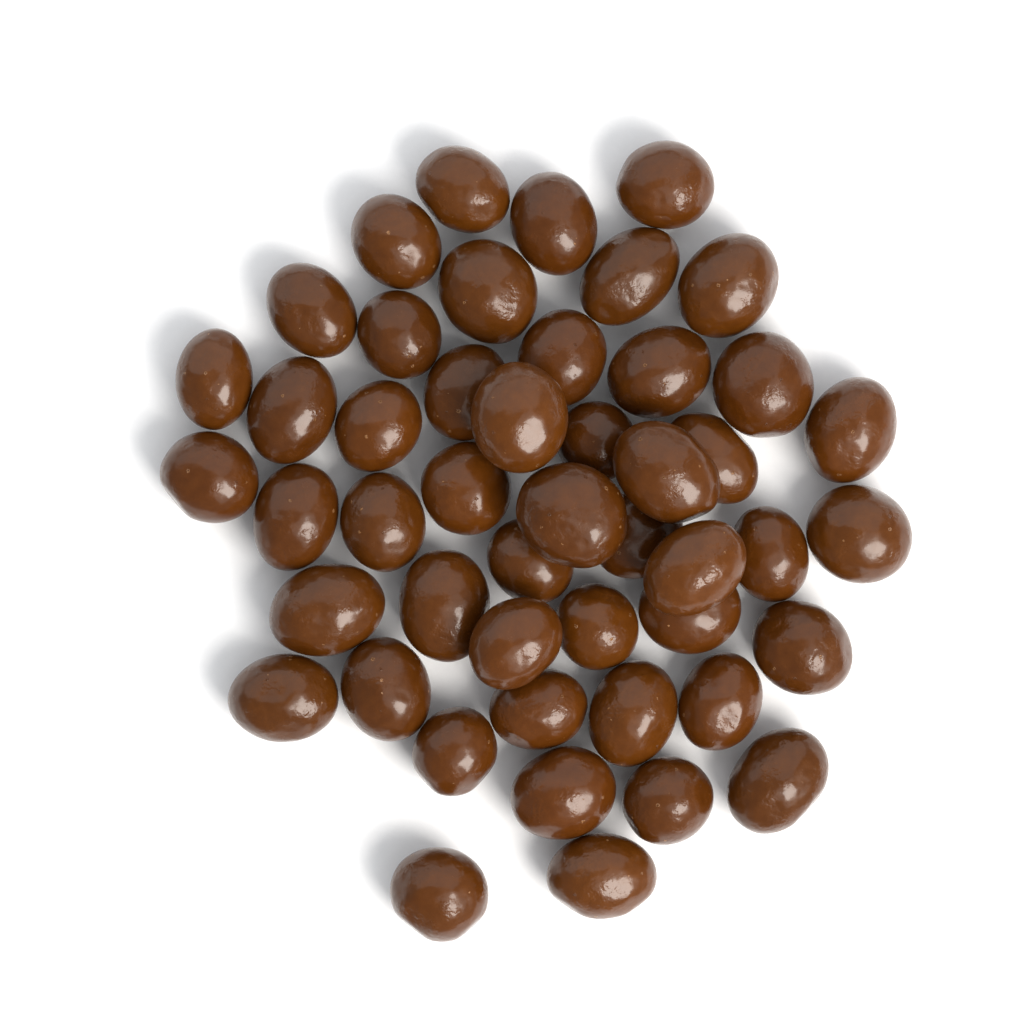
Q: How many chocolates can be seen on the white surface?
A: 48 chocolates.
